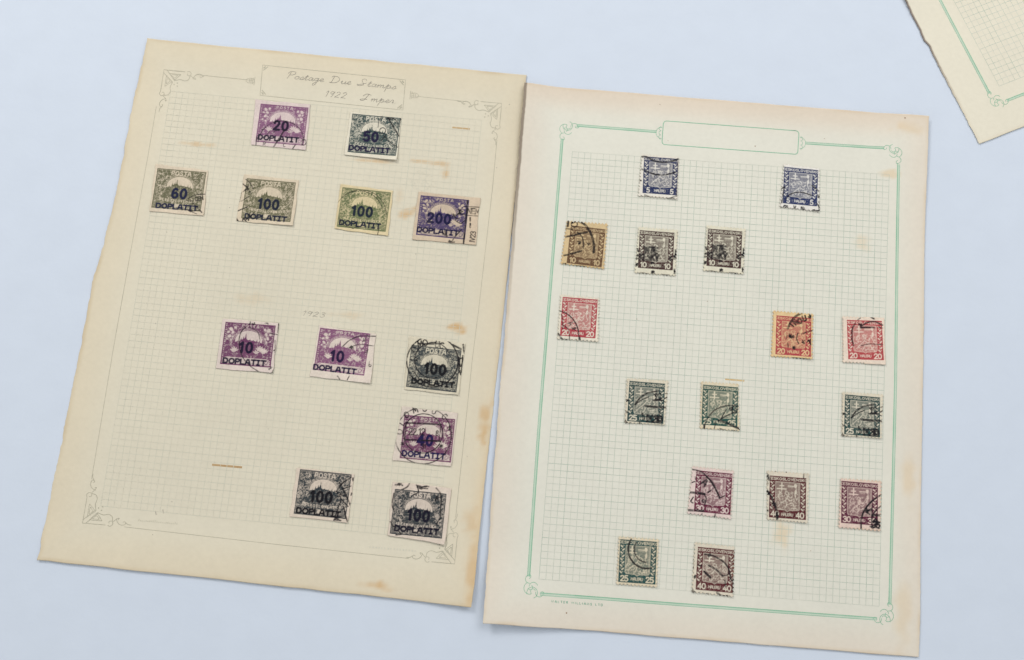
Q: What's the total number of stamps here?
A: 28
